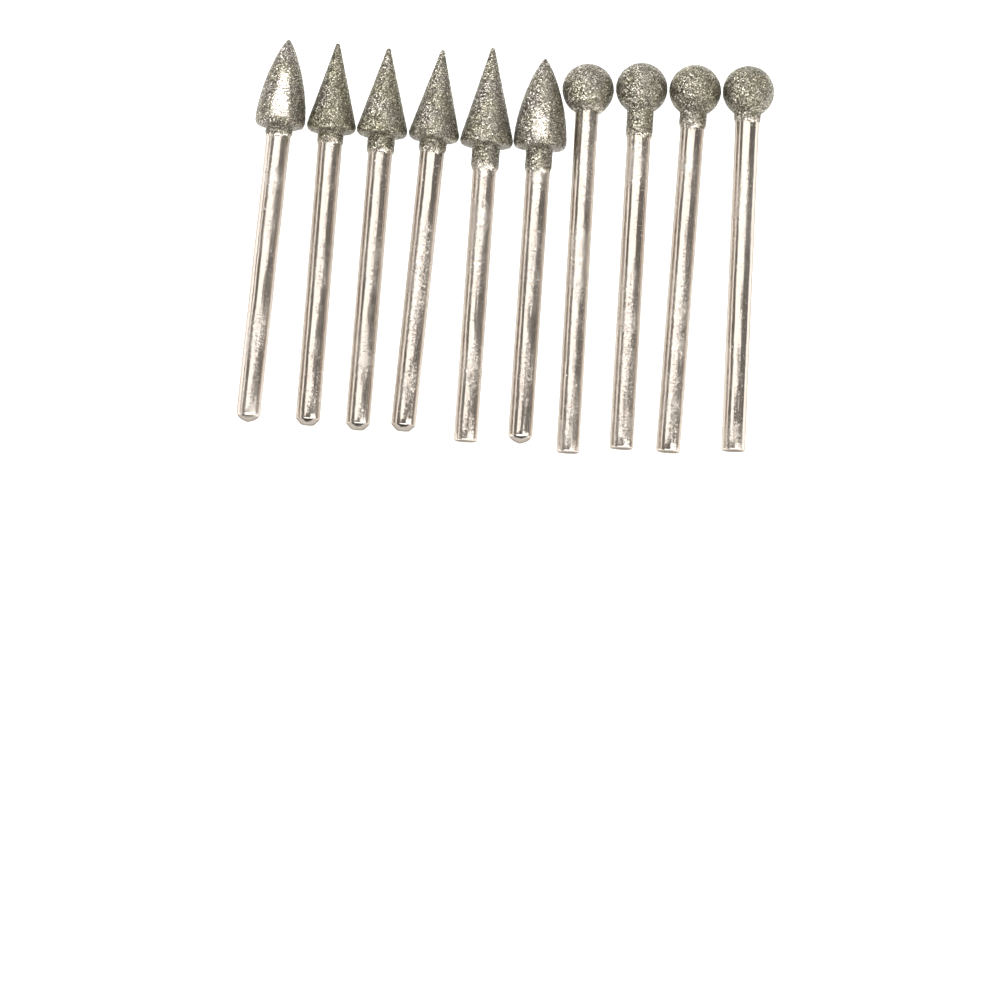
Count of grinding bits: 10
